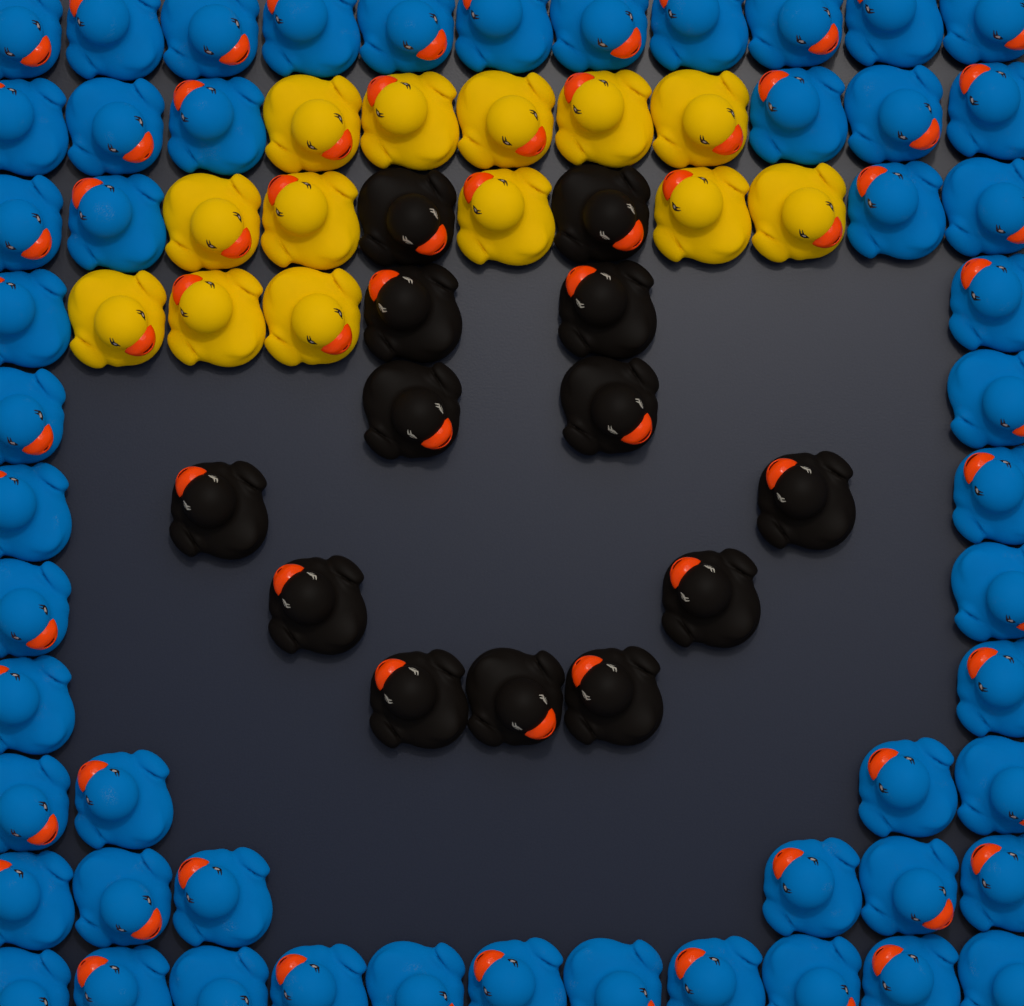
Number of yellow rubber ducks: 13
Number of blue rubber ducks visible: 52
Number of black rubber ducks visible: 13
